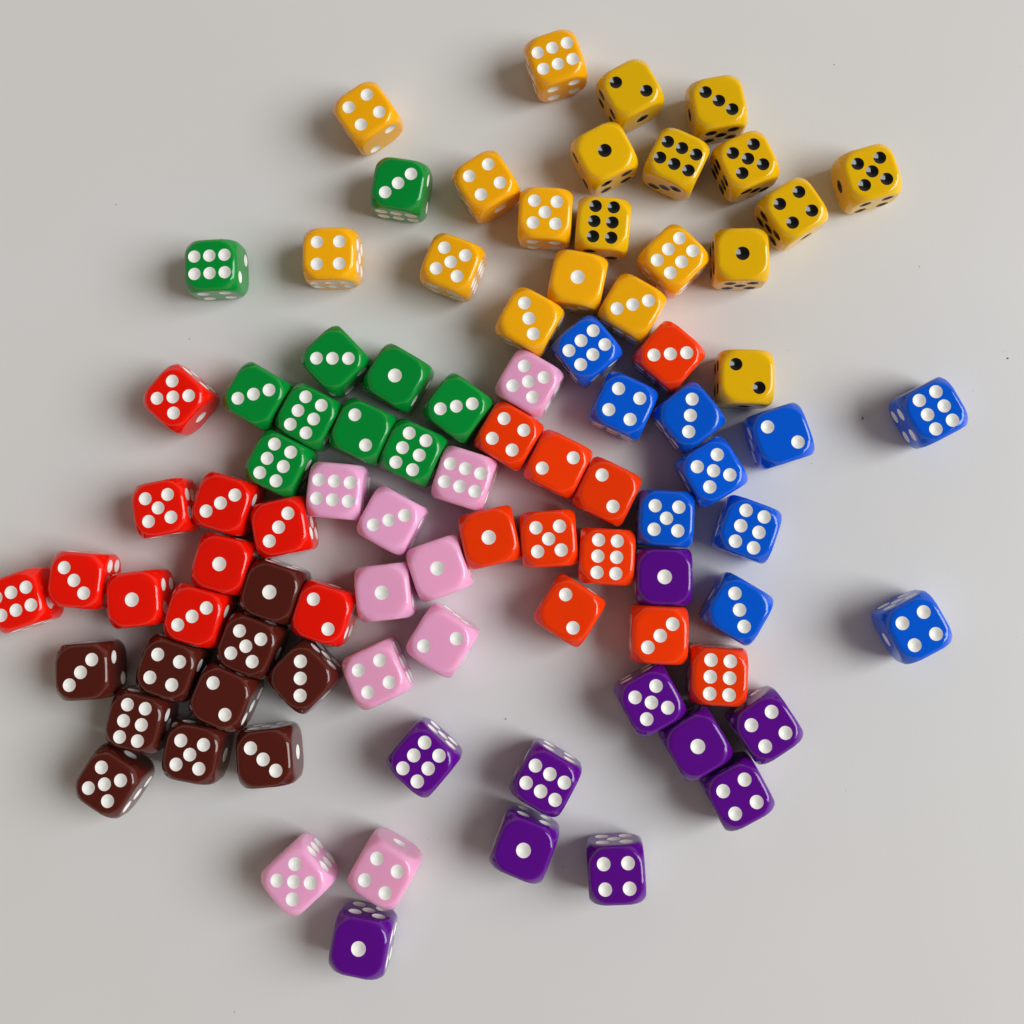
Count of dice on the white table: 90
